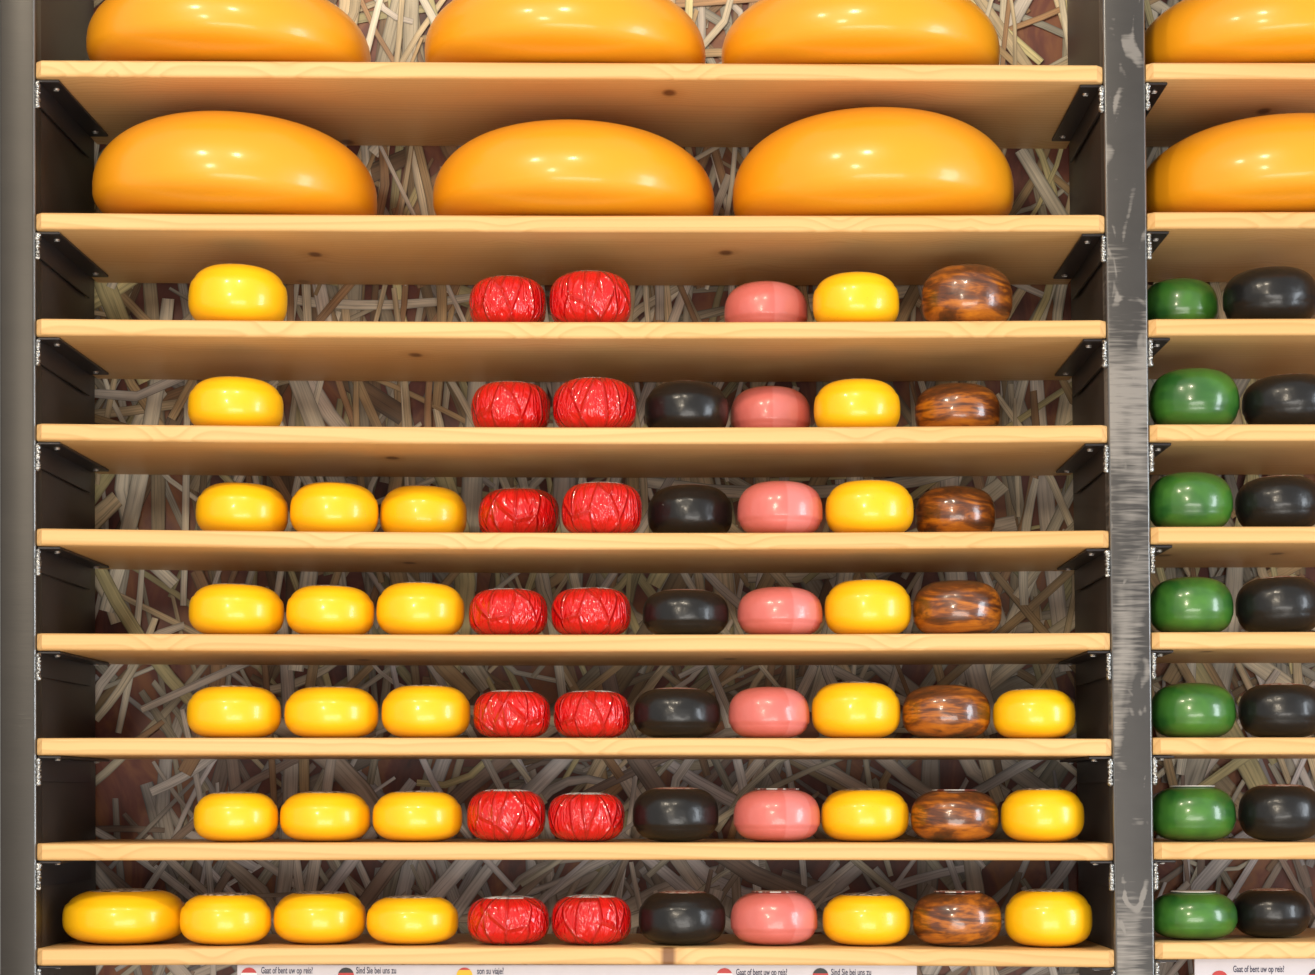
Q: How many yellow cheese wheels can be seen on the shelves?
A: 28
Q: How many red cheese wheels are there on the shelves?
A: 14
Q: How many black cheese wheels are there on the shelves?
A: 13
